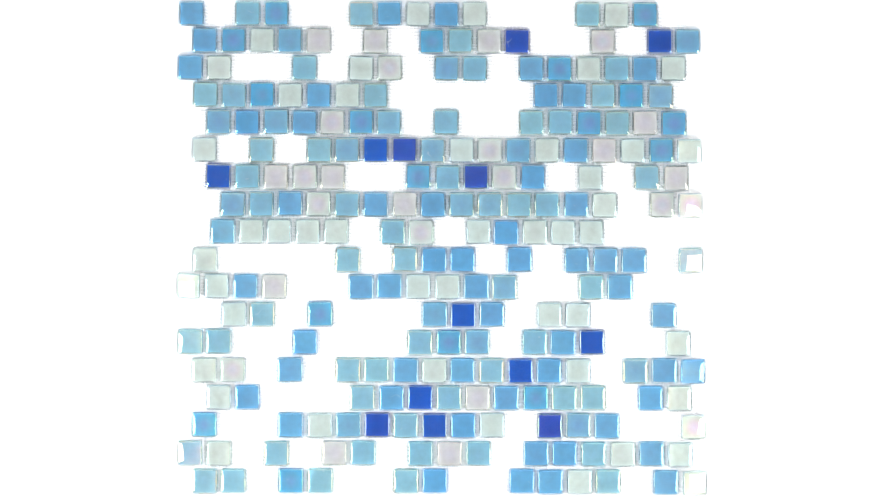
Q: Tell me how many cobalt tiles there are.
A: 13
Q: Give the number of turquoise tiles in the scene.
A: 144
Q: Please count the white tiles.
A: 71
